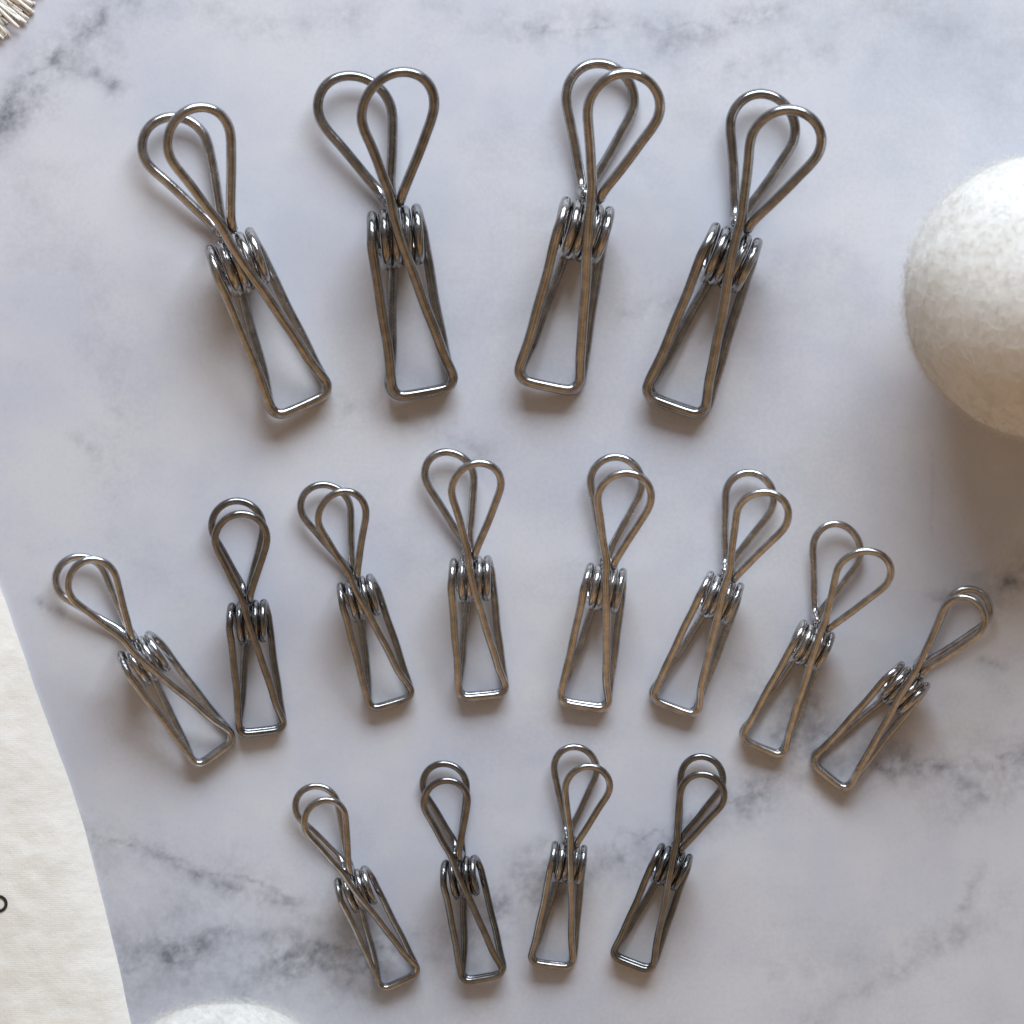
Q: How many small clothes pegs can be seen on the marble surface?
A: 12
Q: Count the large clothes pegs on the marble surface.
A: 4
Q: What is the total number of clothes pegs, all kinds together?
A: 16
